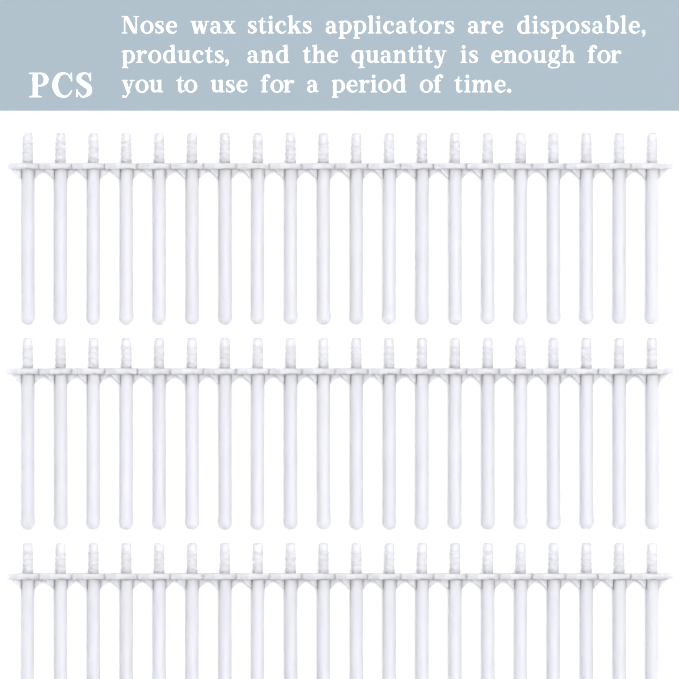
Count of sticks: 60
